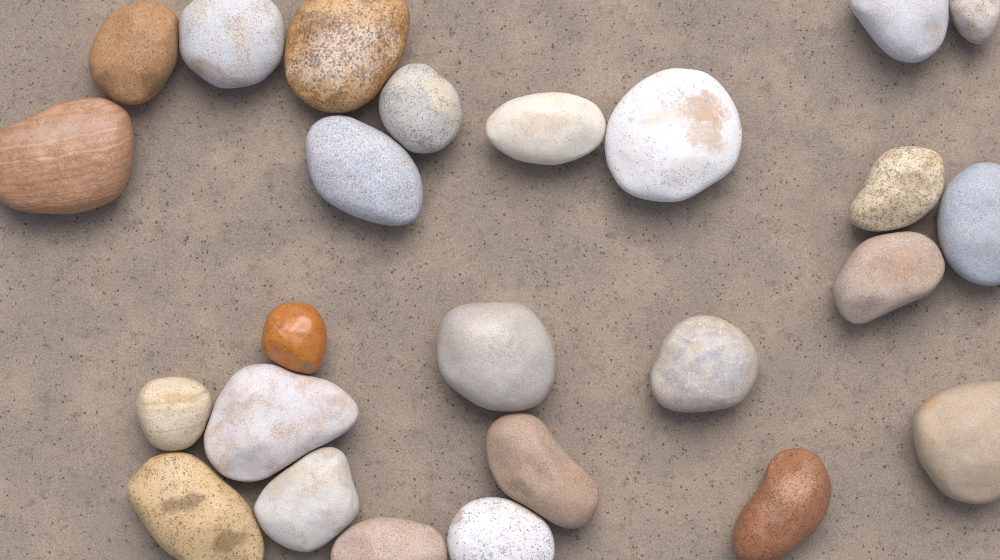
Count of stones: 25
